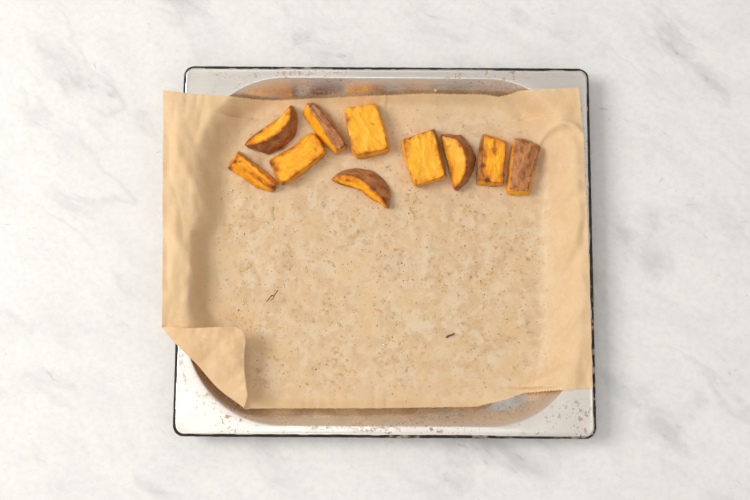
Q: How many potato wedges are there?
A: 10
